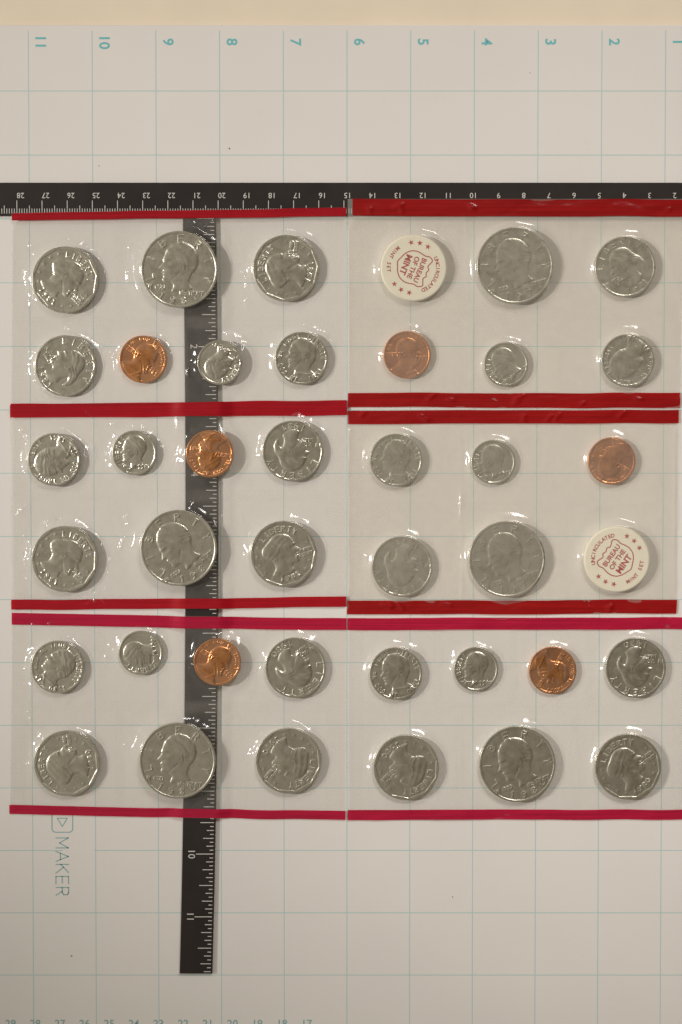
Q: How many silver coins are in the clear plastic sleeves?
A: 32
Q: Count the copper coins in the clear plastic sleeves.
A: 6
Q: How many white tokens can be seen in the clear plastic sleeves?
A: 2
